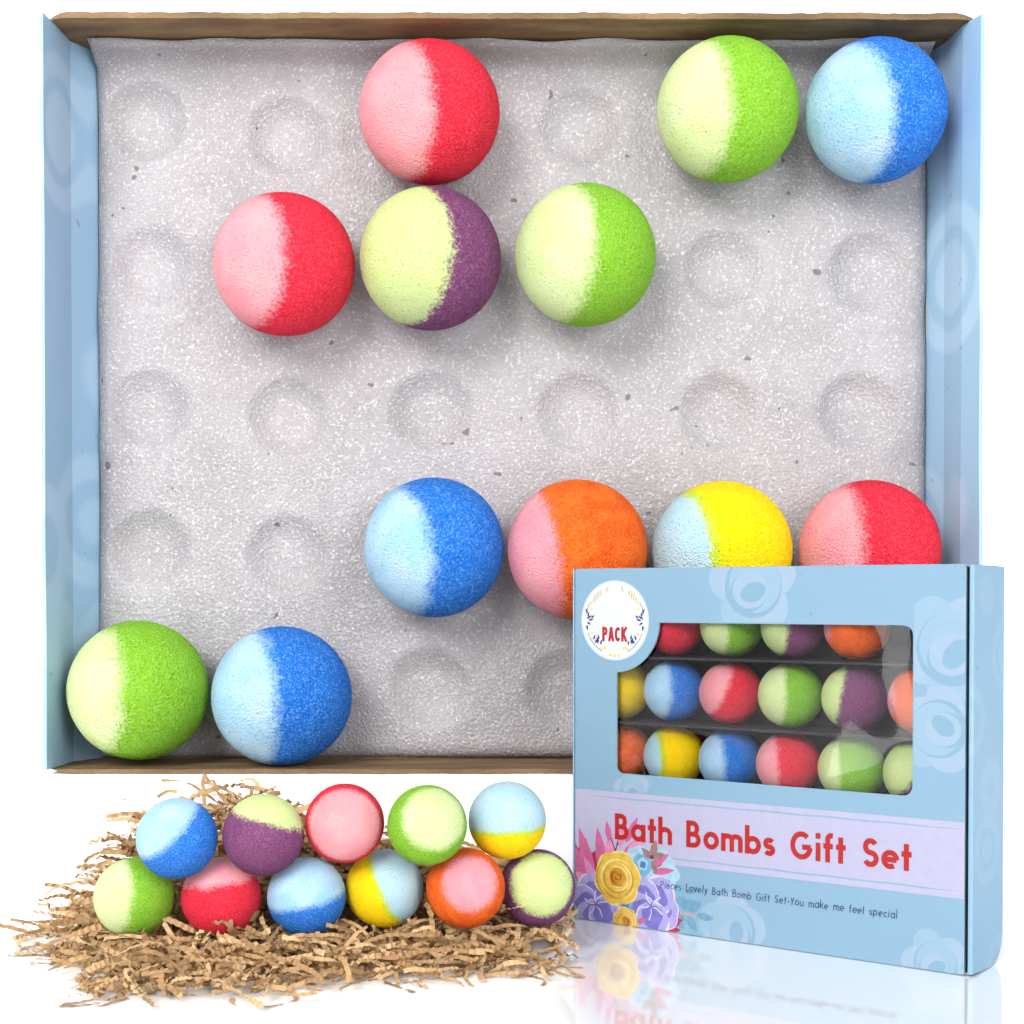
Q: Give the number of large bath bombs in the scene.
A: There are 12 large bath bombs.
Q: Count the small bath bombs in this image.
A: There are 27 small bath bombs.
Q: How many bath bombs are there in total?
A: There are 39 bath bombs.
